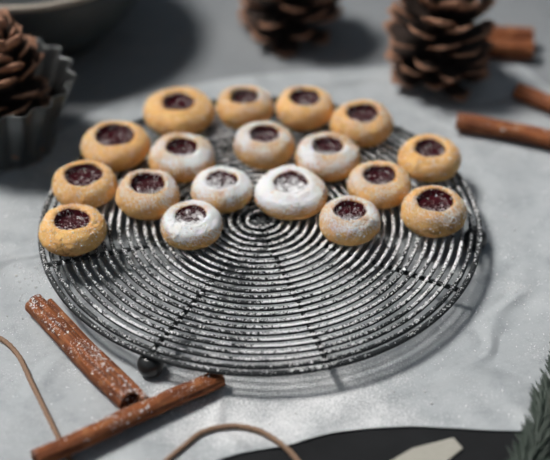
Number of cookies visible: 18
